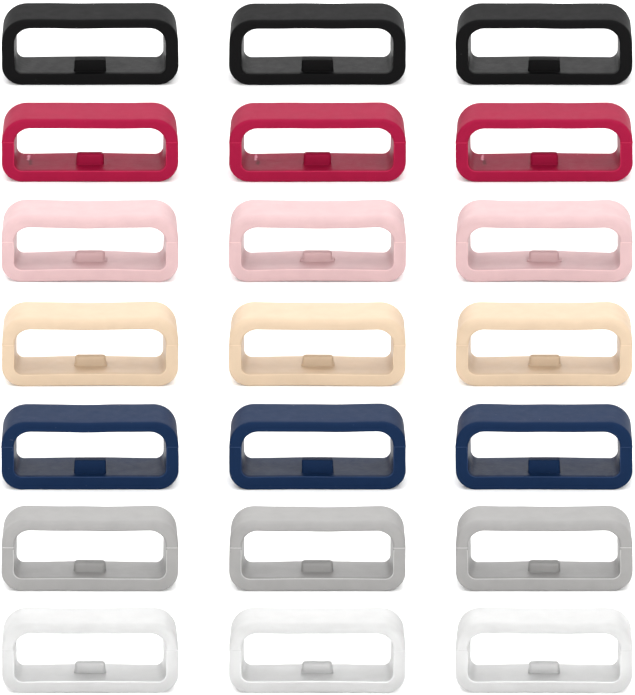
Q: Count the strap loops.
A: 21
